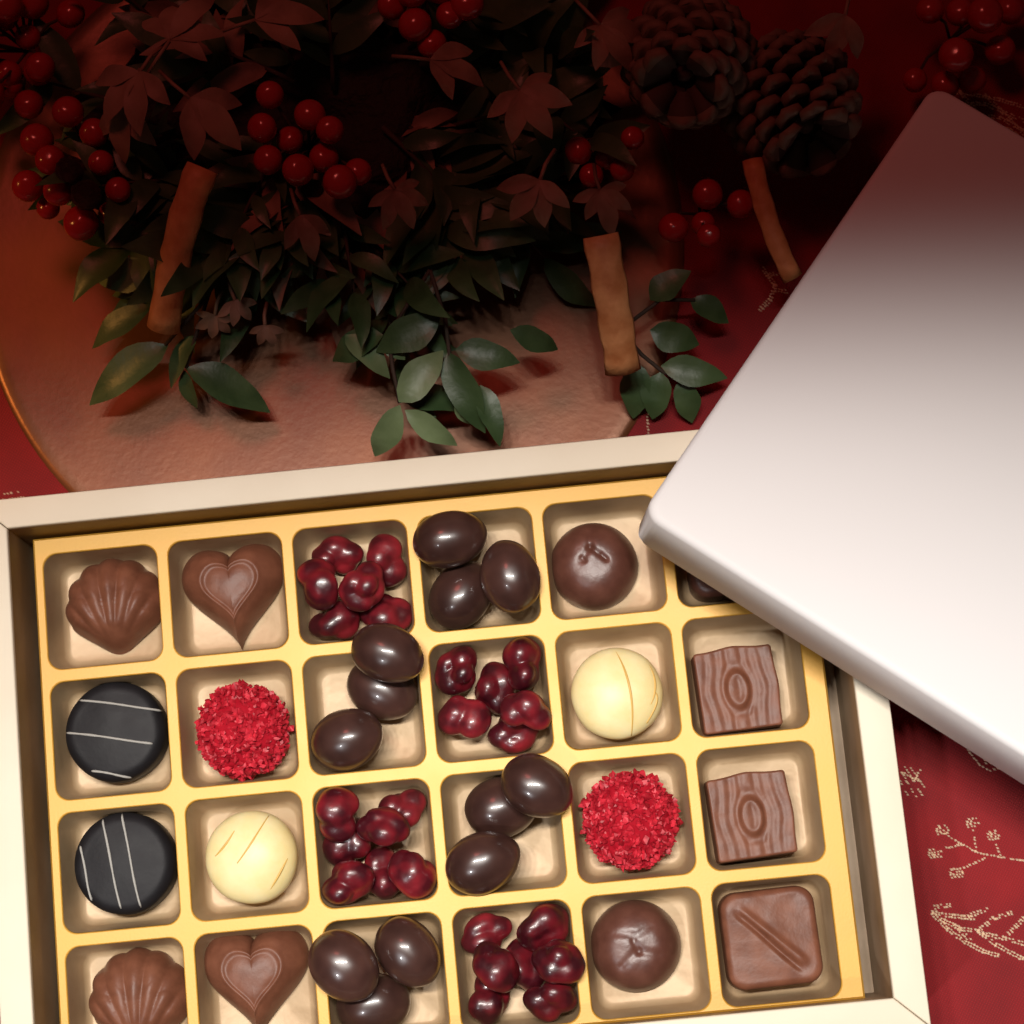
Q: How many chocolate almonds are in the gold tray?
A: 12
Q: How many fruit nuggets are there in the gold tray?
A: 26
